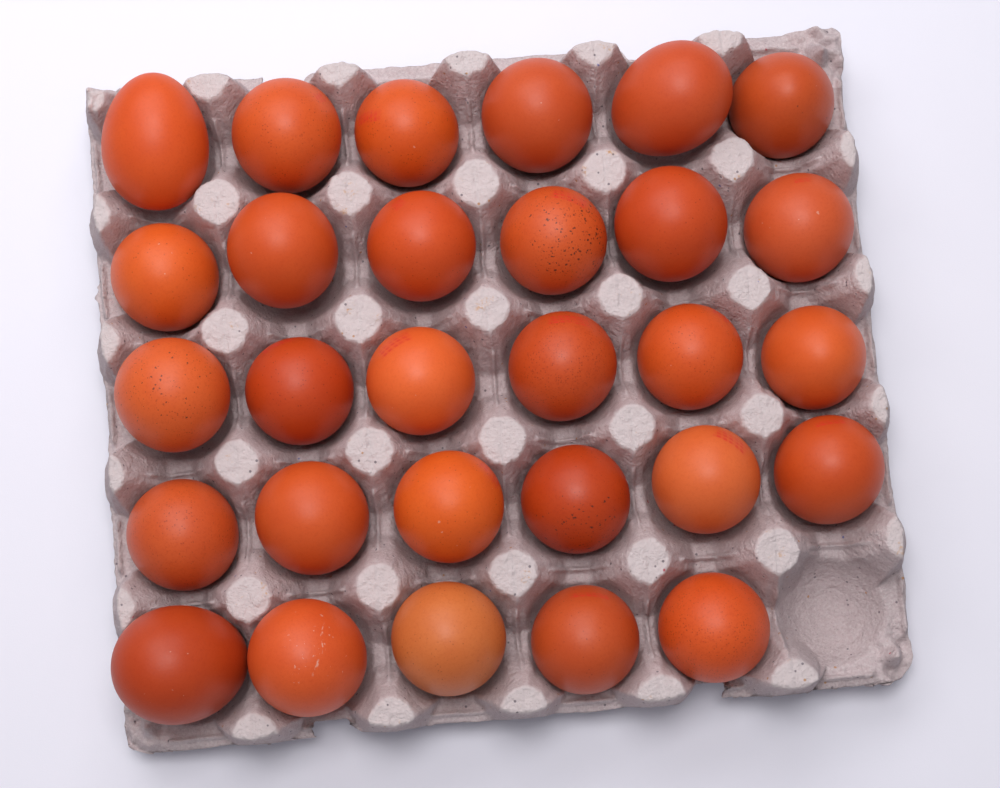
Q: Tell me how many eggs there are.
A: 29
